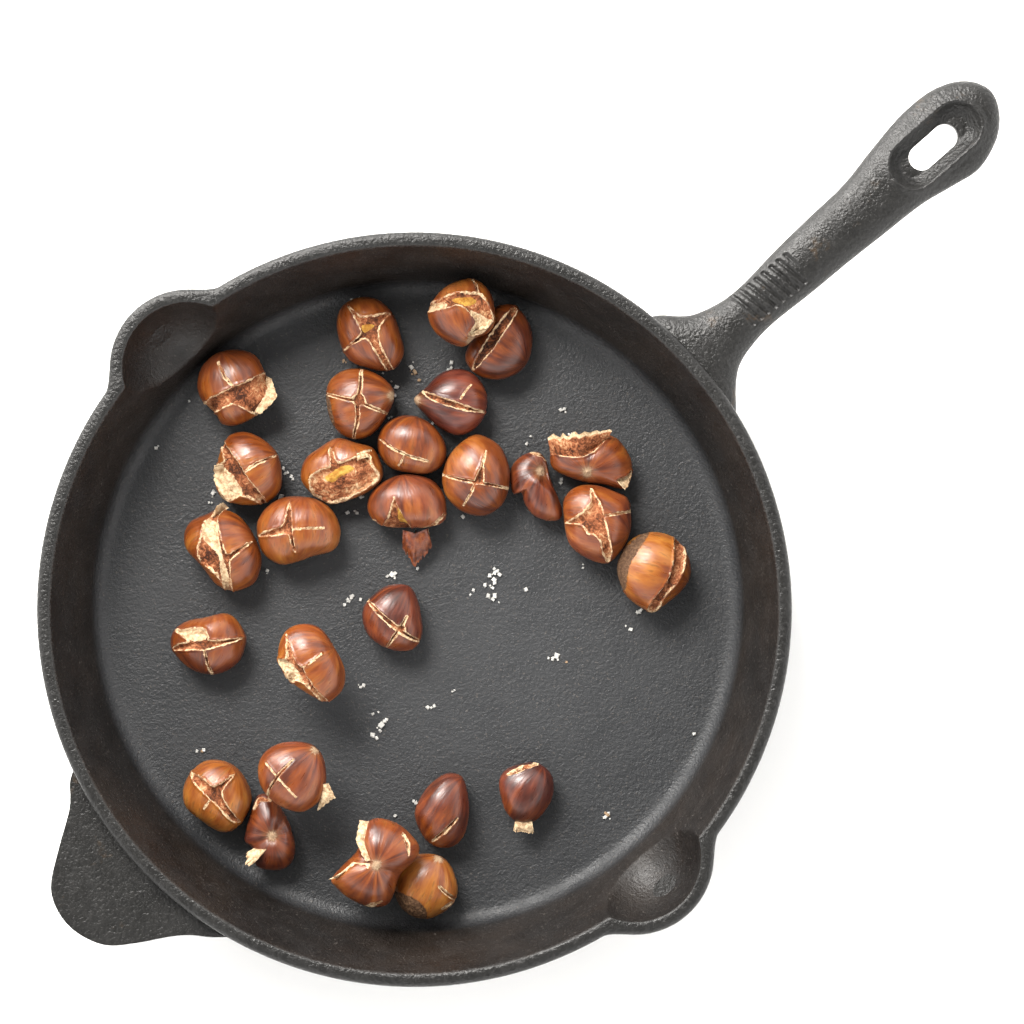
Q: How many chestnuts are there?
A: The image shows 27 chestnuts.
